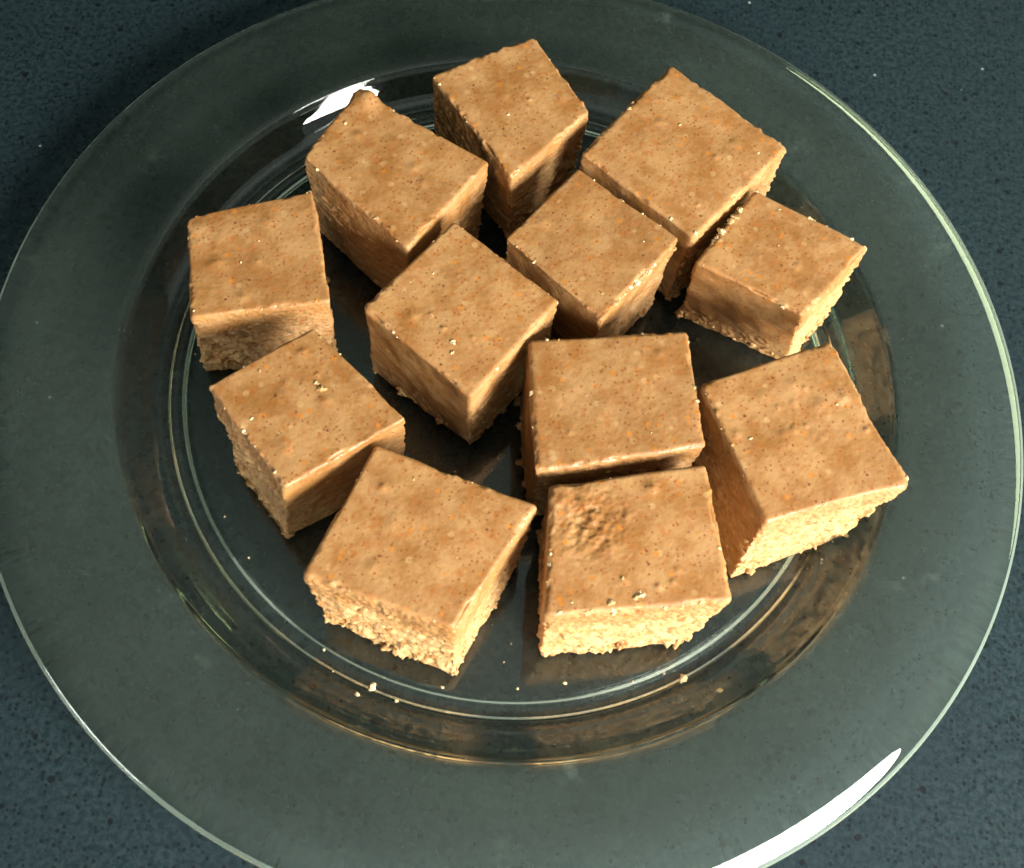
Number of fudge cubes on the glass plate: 12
